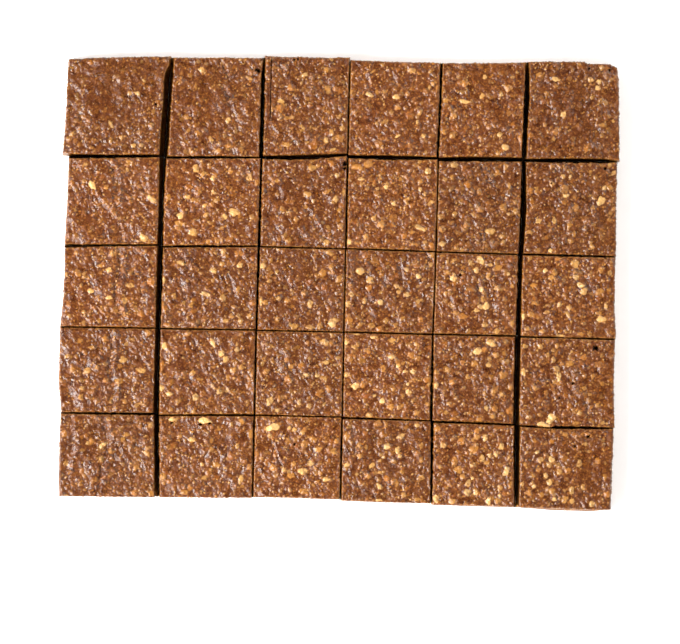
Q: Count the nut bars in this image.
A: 30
